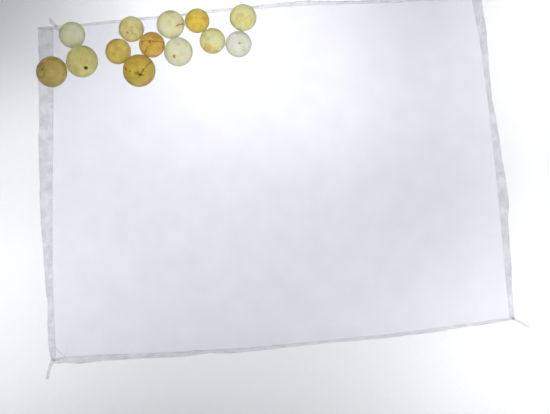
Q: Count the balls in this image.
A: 13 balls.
